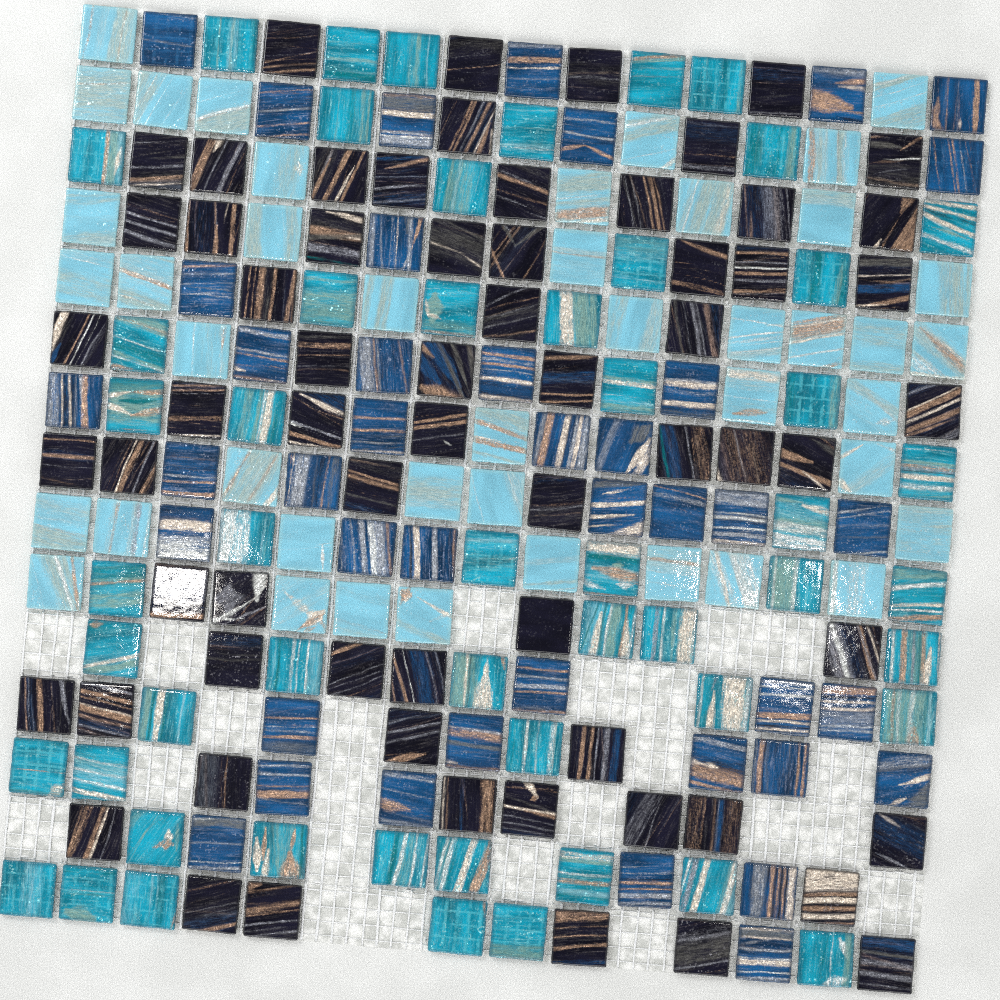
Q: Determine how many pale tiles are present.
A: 43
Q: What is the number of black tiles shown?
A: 65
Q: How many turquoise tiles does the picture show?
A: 53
